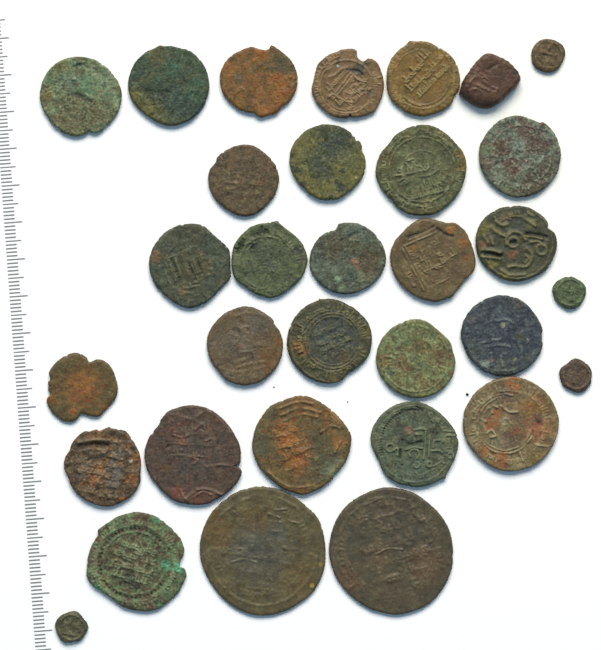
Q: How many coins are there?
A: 32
